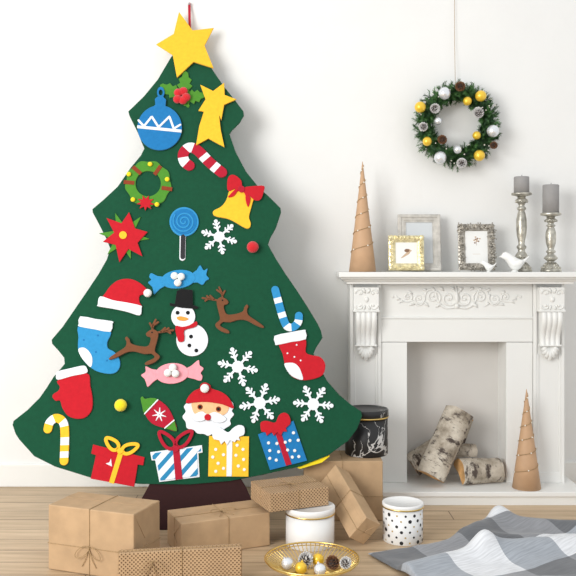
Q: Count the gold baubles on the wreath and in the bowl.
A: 8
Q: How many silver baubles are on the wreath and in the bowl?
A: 7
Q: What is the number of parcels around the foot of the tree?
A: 6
